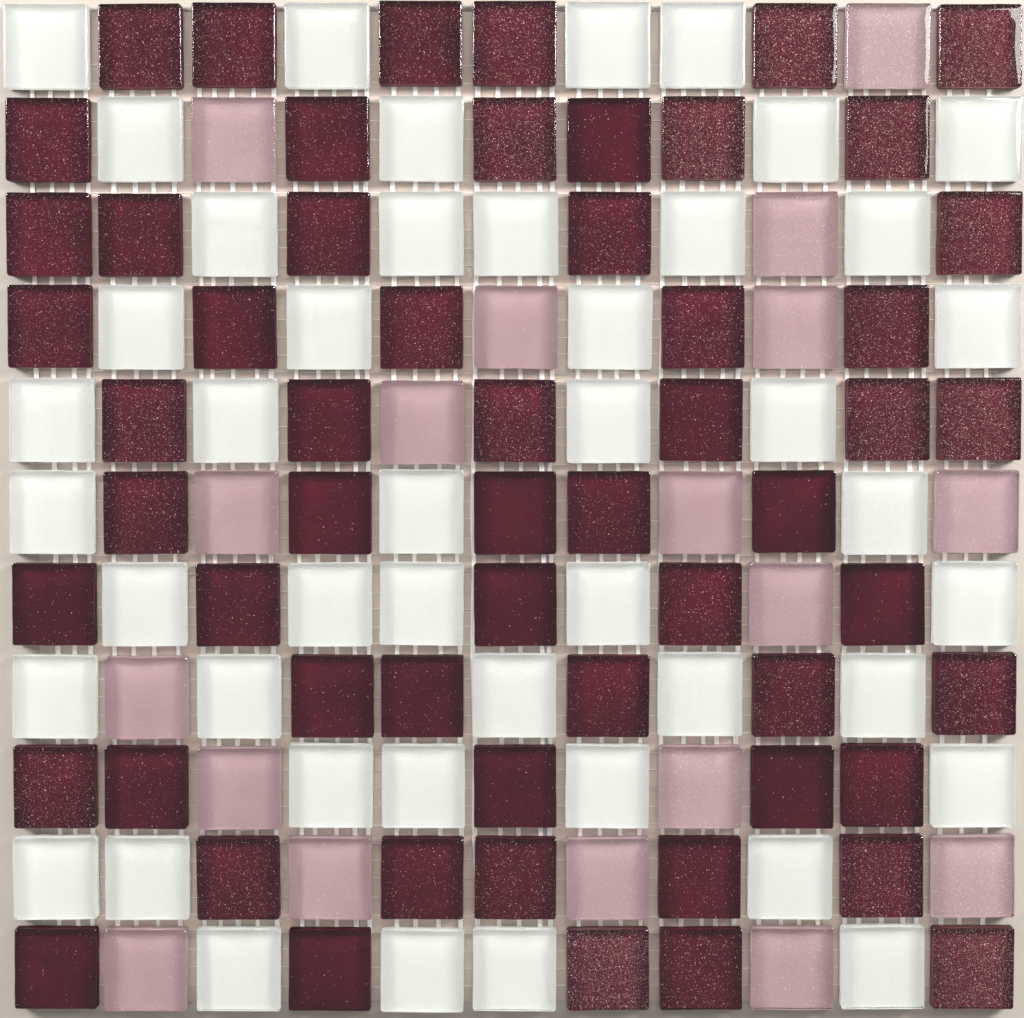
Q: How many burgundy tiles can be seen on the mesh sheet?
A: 58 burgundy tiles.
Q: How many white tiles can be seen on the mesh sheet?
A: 45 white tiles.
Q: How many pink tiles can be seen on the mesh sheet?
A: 18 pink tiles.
